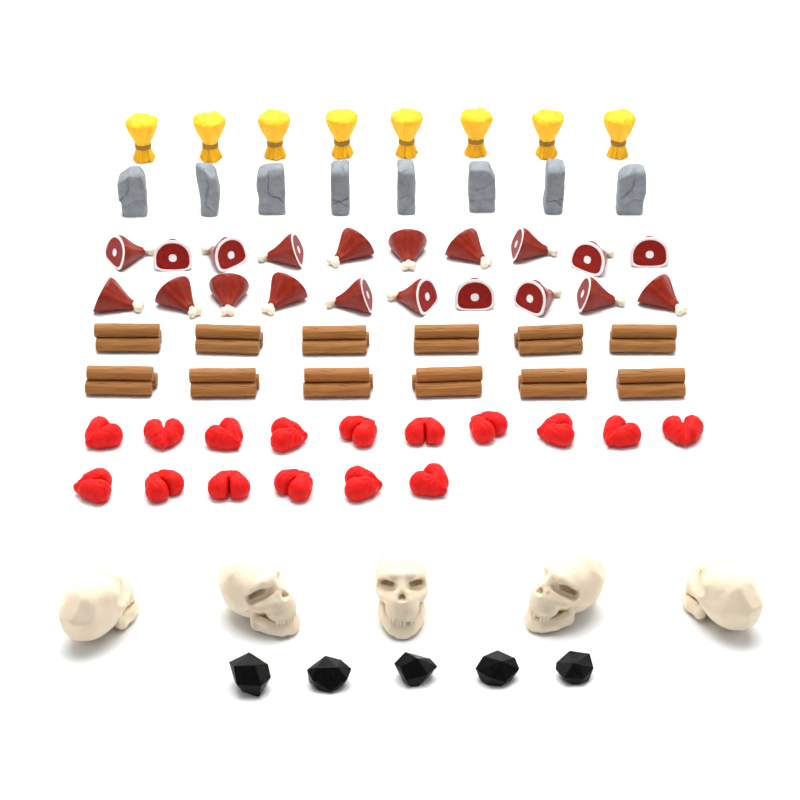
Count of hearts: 16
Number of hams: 20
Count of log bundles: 12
